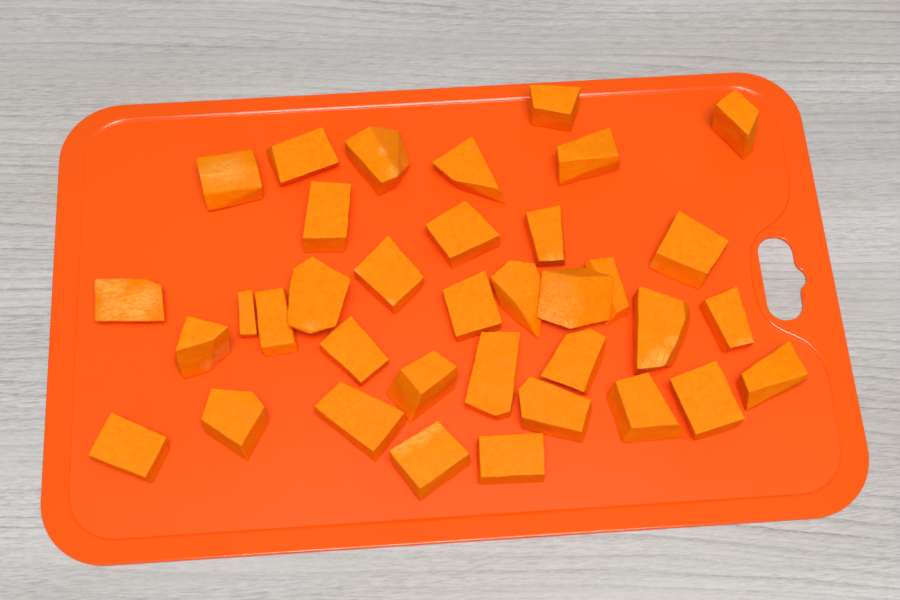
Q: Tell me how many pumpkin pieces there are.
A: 36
